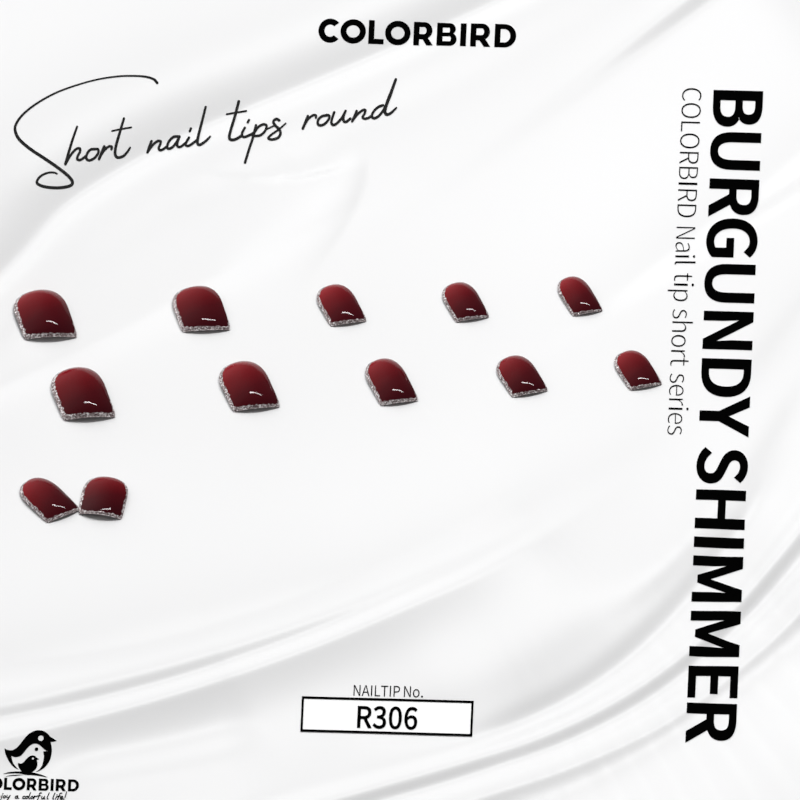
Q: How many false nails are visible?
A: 12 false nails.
